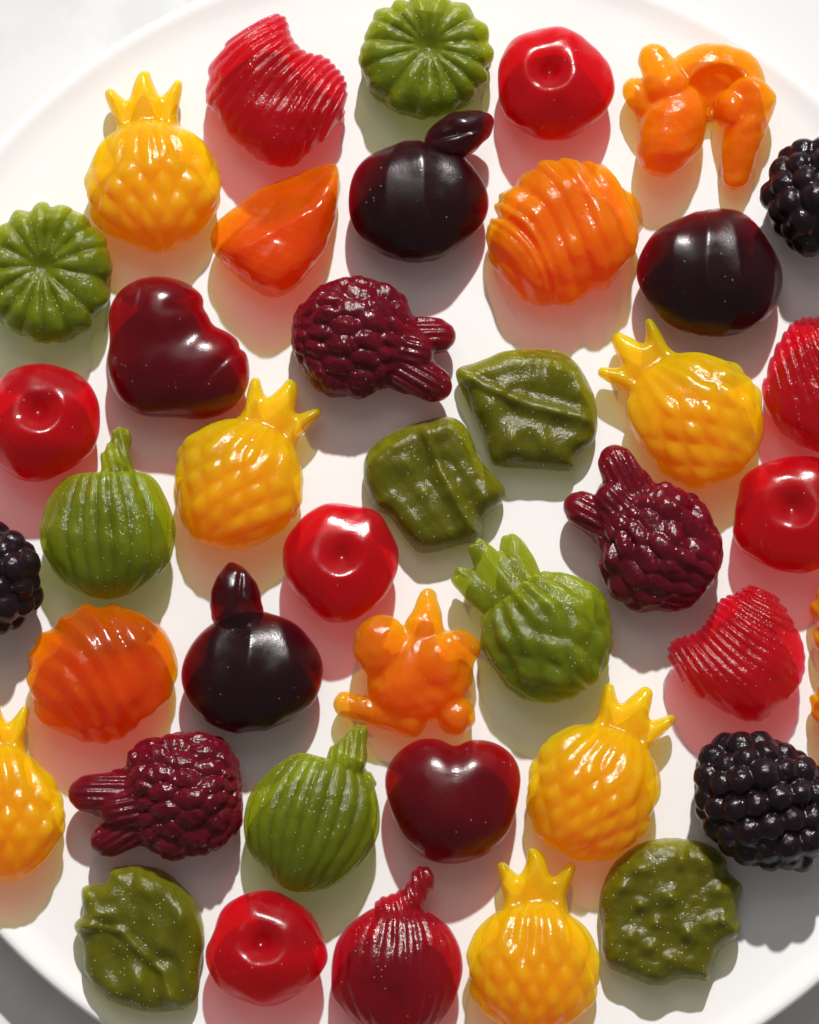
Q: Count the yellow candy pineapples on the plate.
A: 6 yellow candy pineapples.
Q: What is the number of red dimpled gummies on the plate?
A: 5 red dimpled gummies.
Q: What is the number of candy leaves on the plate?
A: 4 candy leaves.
